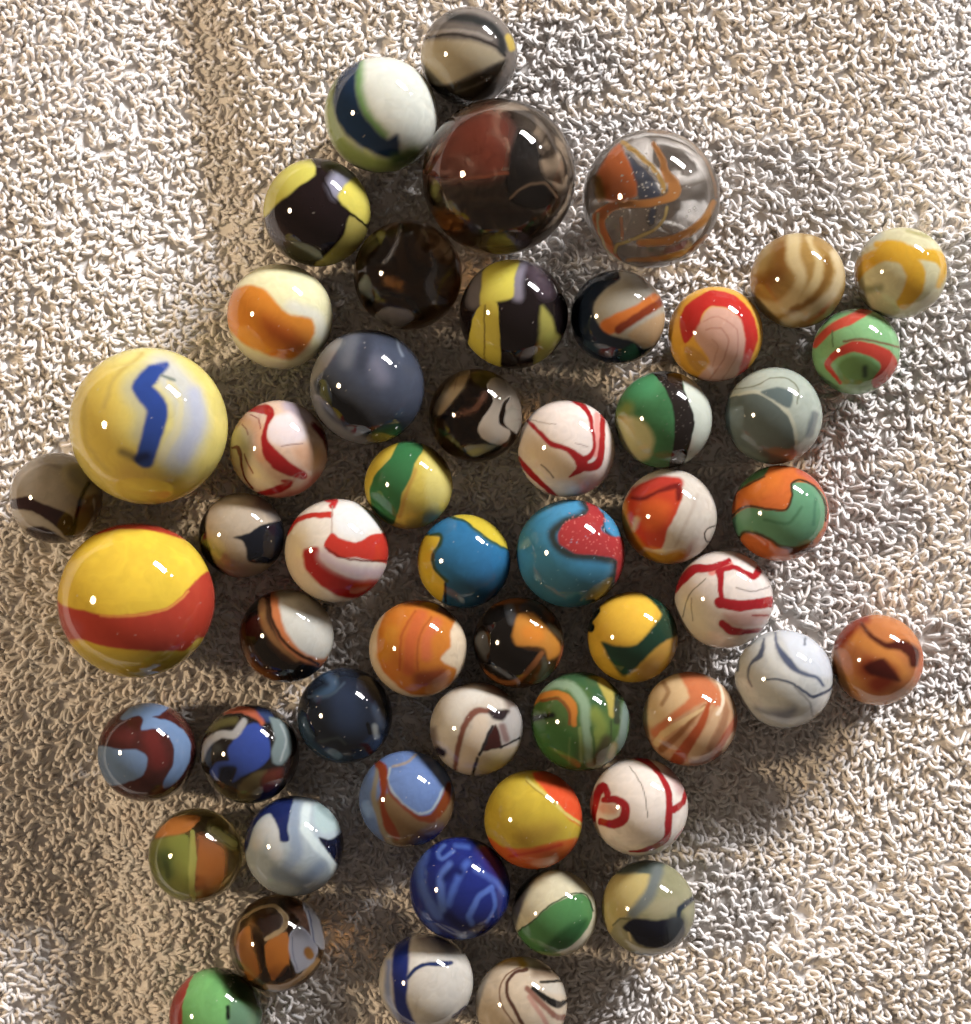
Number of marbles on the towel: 54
